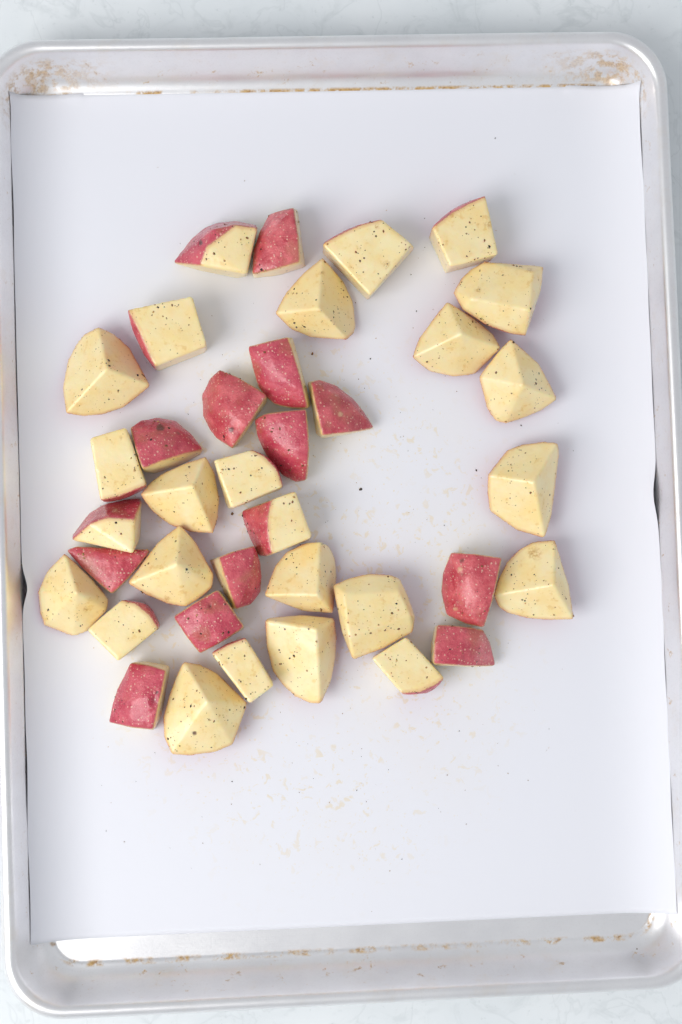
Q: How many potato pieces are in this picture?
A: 37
